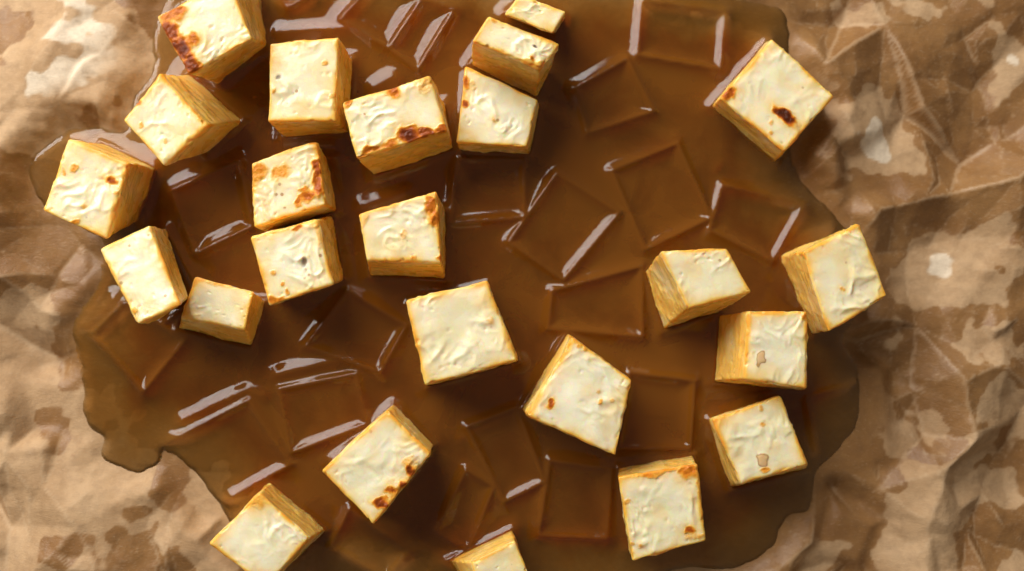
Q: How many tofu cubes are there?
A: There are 24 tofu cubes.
